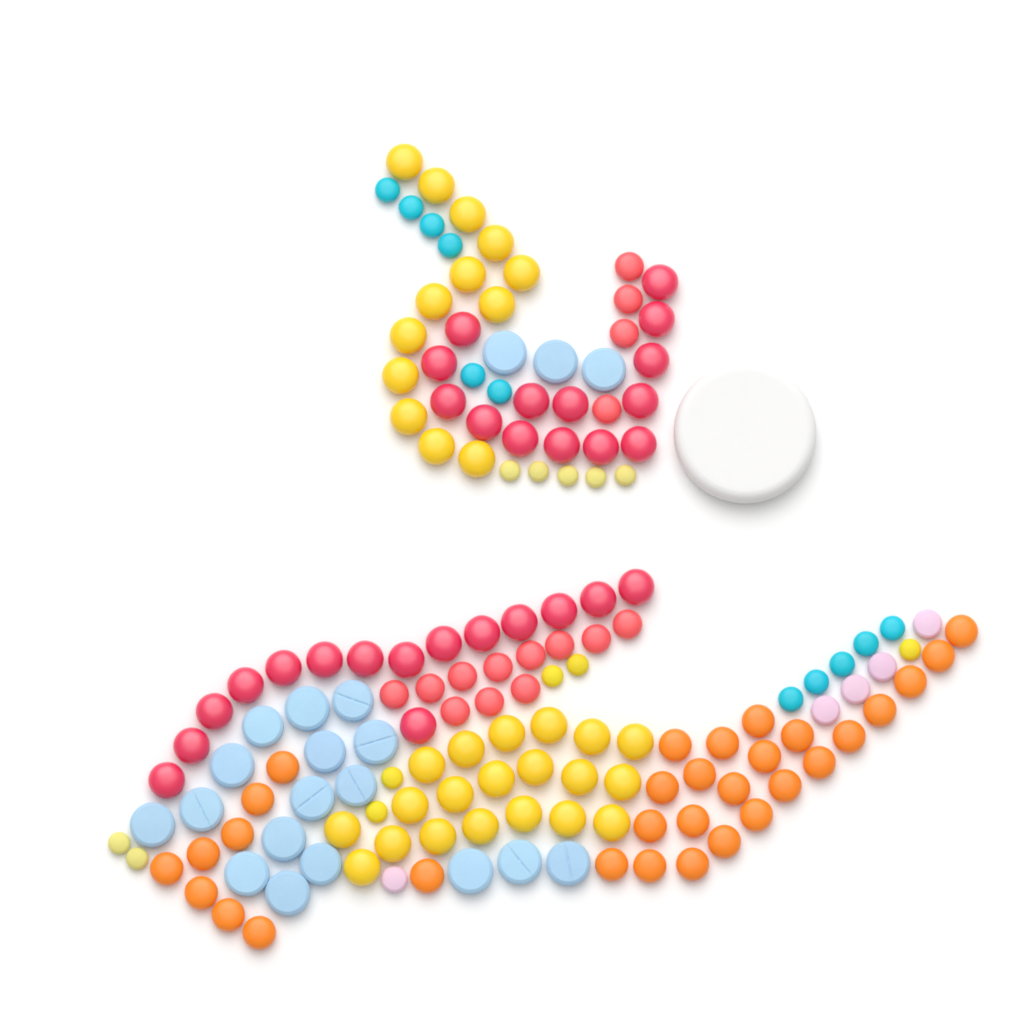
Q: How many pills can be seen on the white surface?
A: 157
